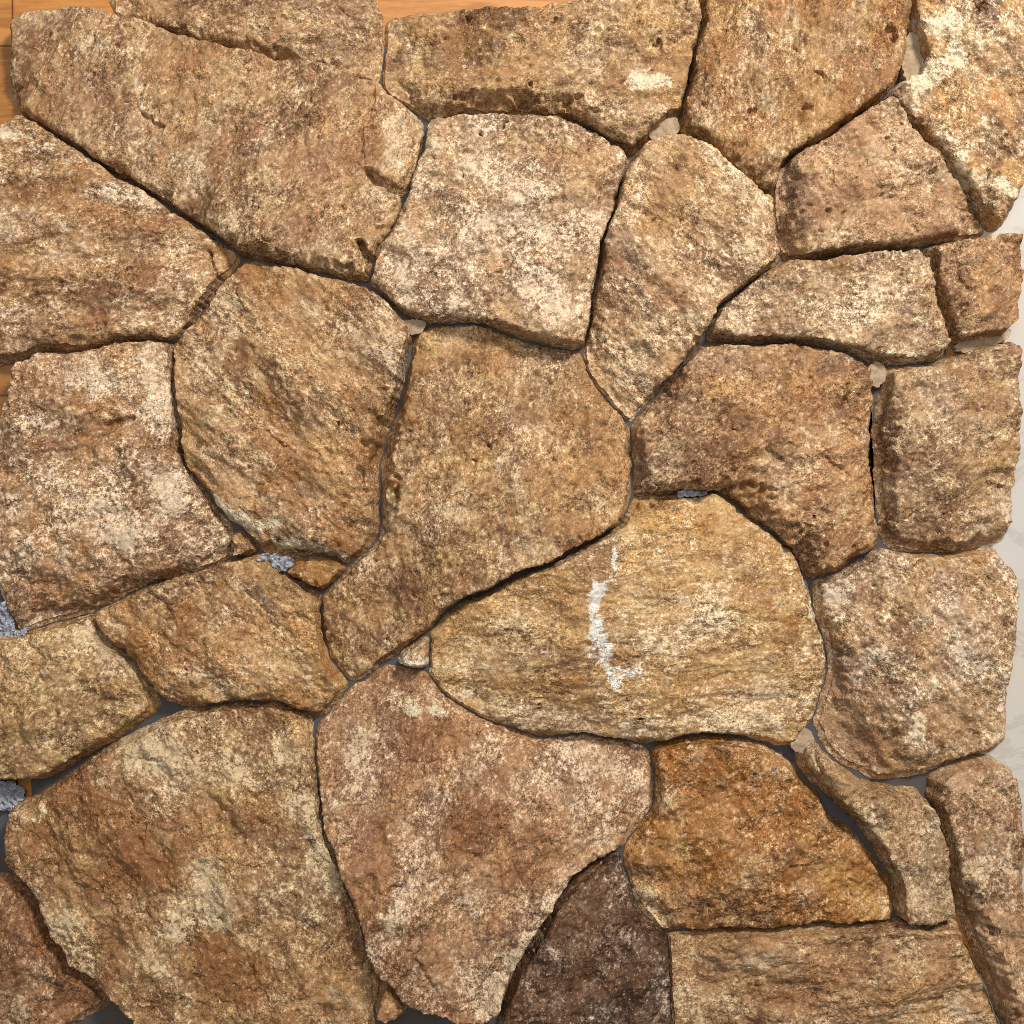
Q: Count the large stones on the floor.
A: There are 28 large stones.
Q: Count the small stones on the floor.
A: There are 4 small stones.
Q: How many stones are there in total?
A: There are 32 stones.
